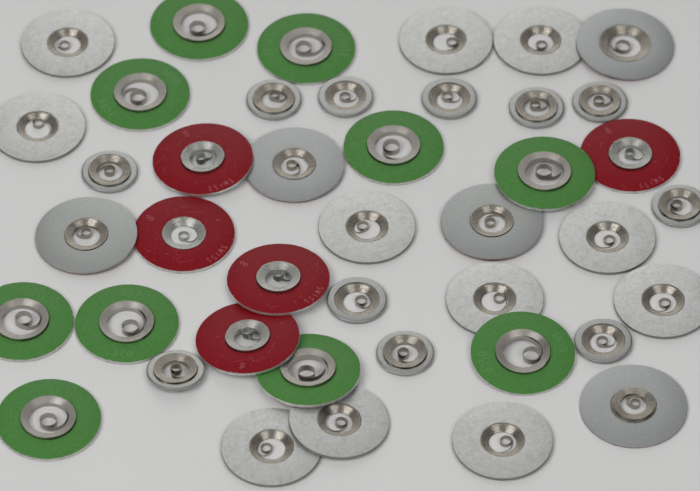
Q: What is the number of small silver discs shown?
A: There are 11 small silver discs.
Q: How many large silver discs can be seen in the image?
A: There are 16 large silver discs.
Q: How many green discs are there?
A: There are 10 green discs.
